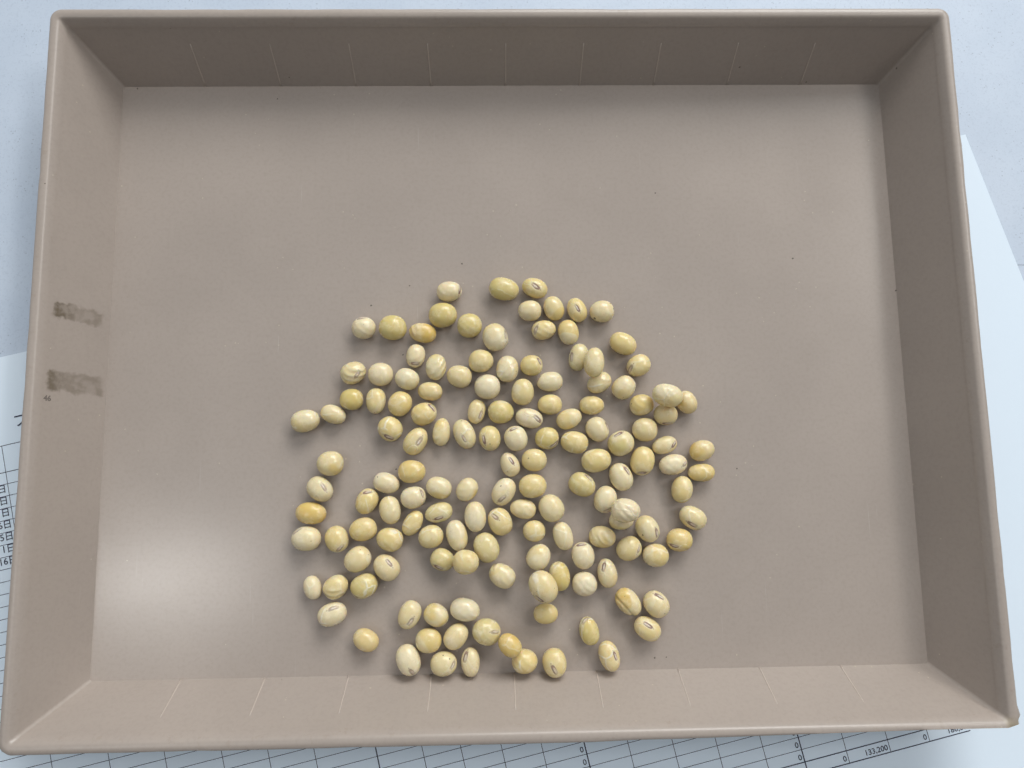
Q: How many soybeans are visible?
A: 142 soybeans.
